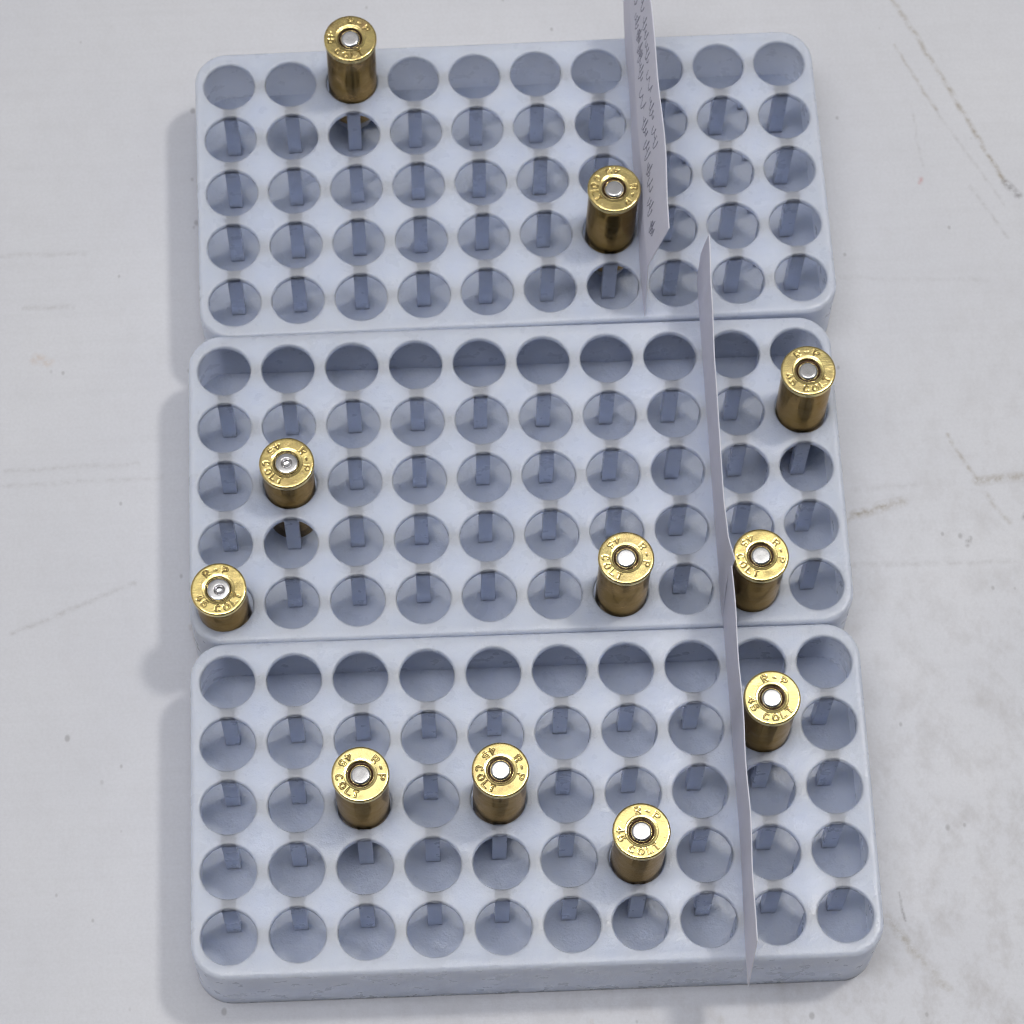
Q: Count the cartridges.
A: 11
